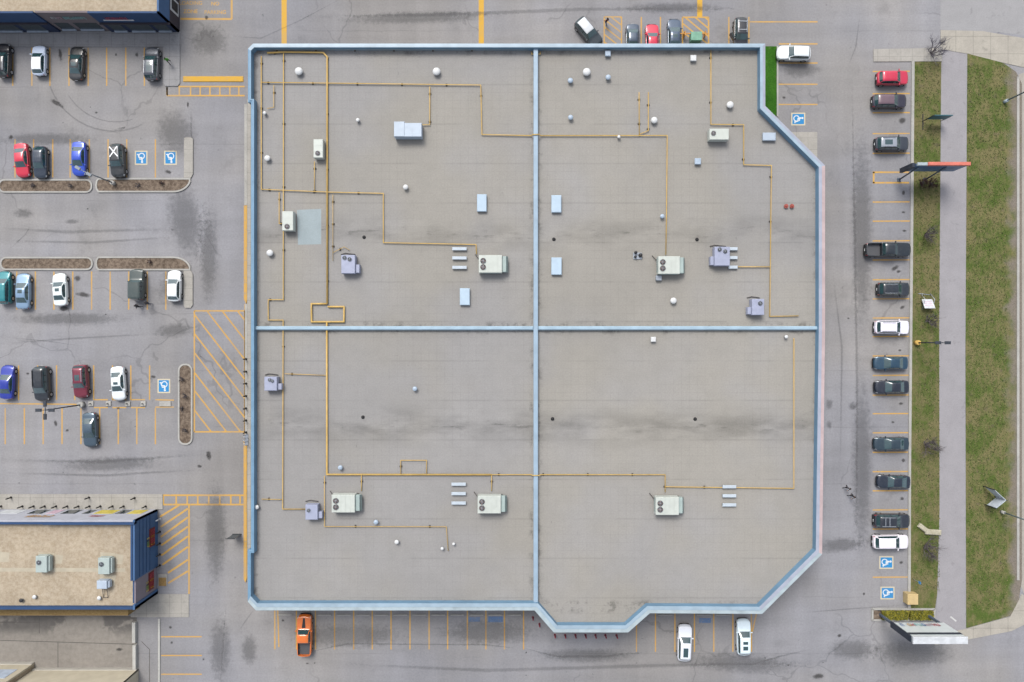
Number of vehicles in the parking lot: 39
